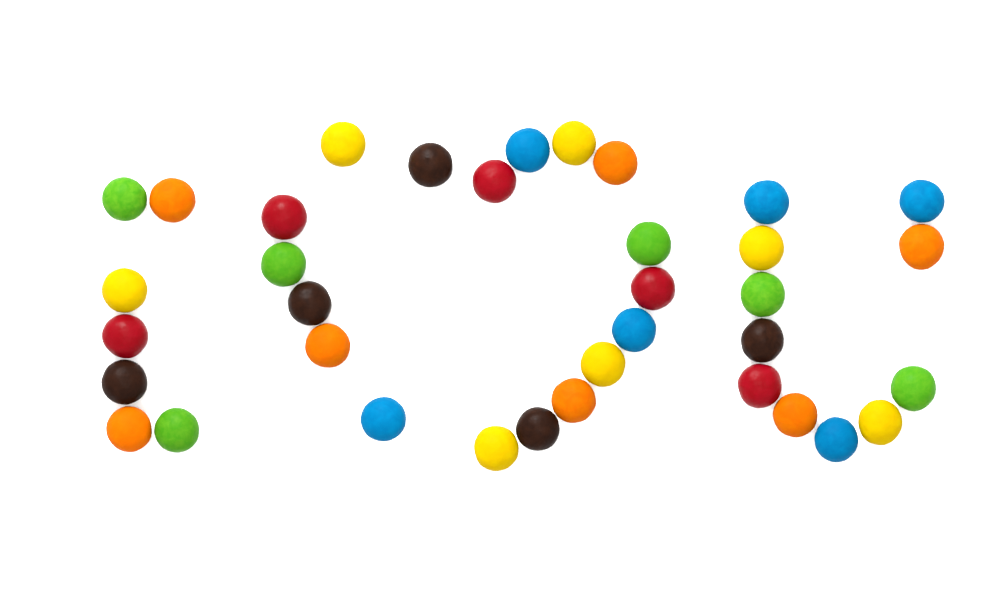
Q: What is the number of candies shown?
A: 36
